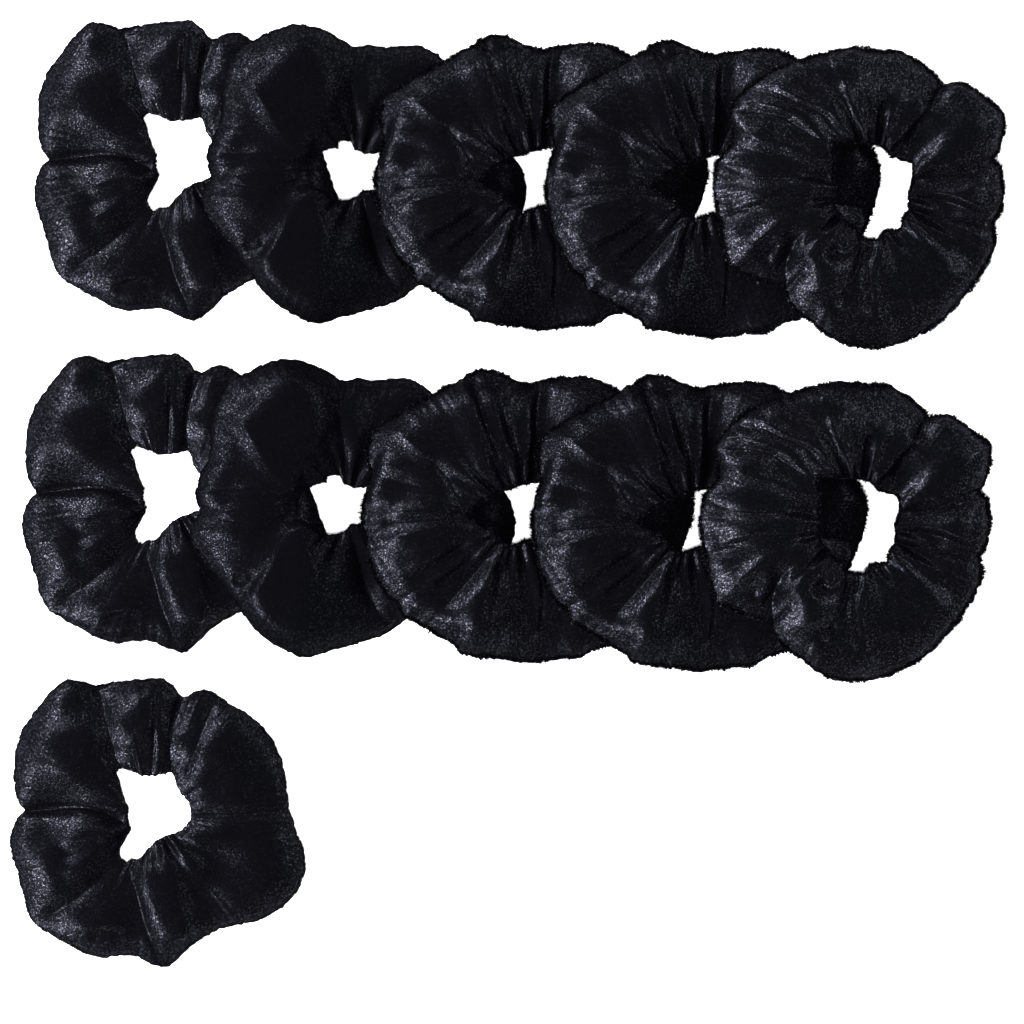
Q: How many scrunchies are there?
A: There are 11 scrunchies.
